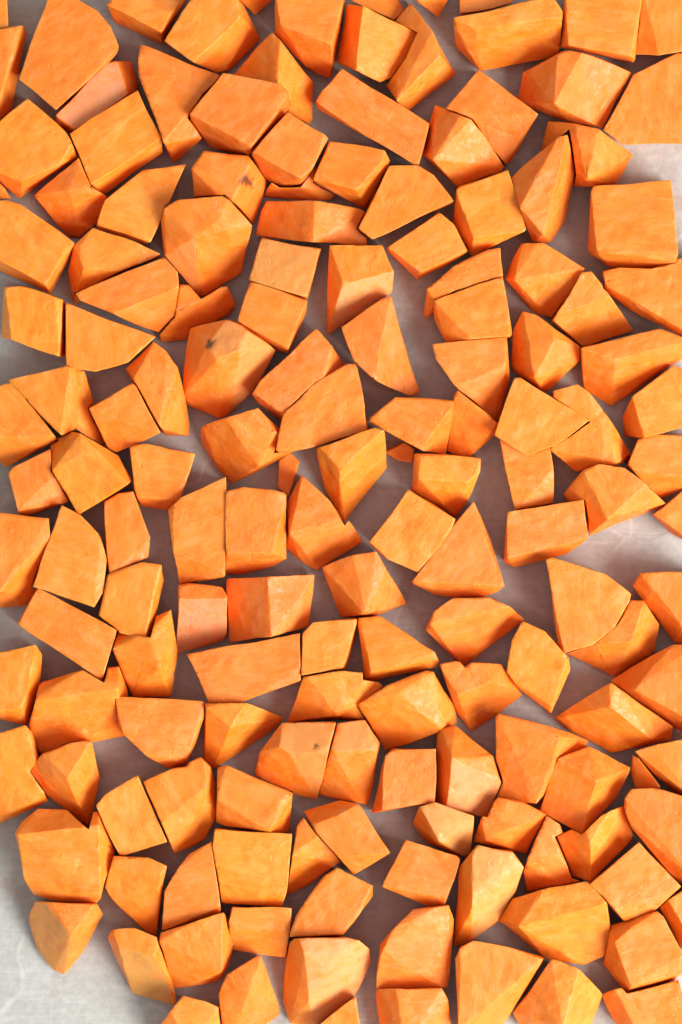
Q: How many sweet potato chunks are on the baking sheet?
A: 159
